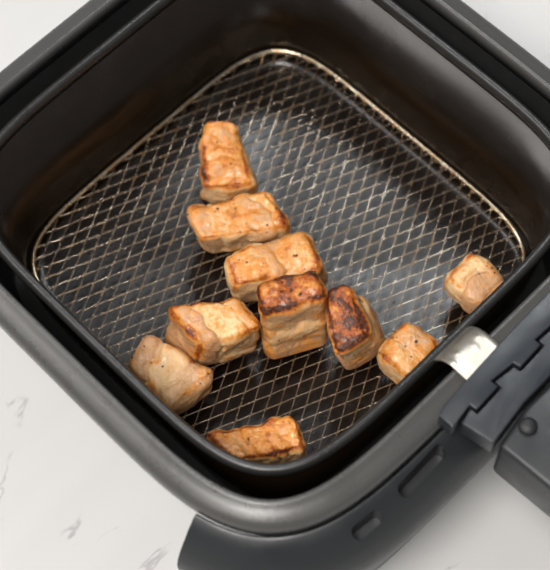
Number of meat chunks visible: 10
